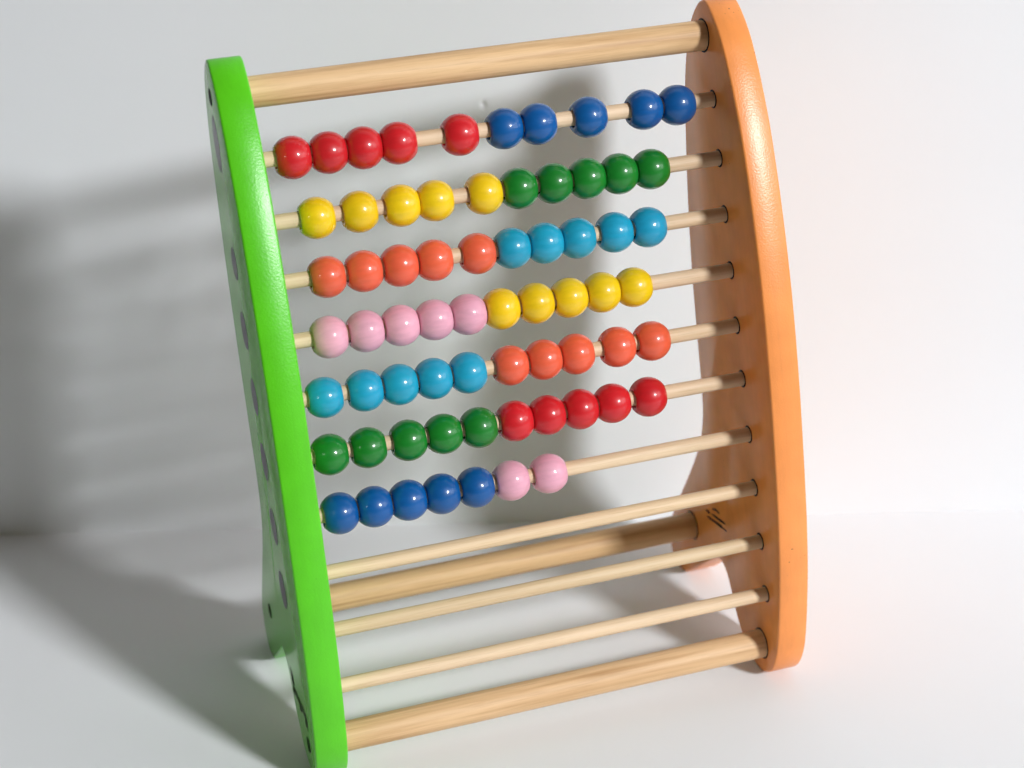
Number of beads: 67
